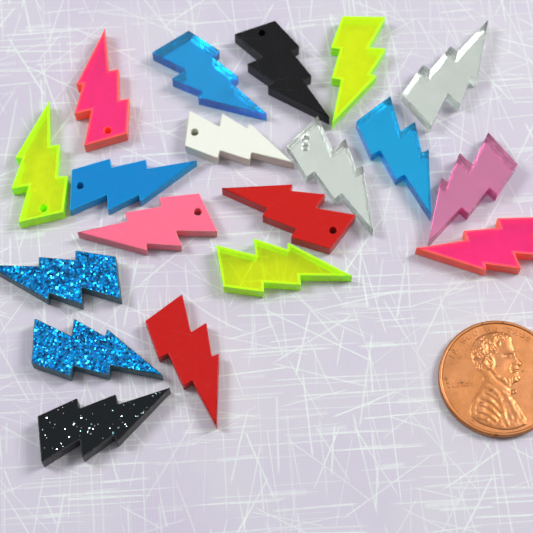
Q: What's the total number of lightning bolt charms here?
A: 19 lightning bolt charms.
